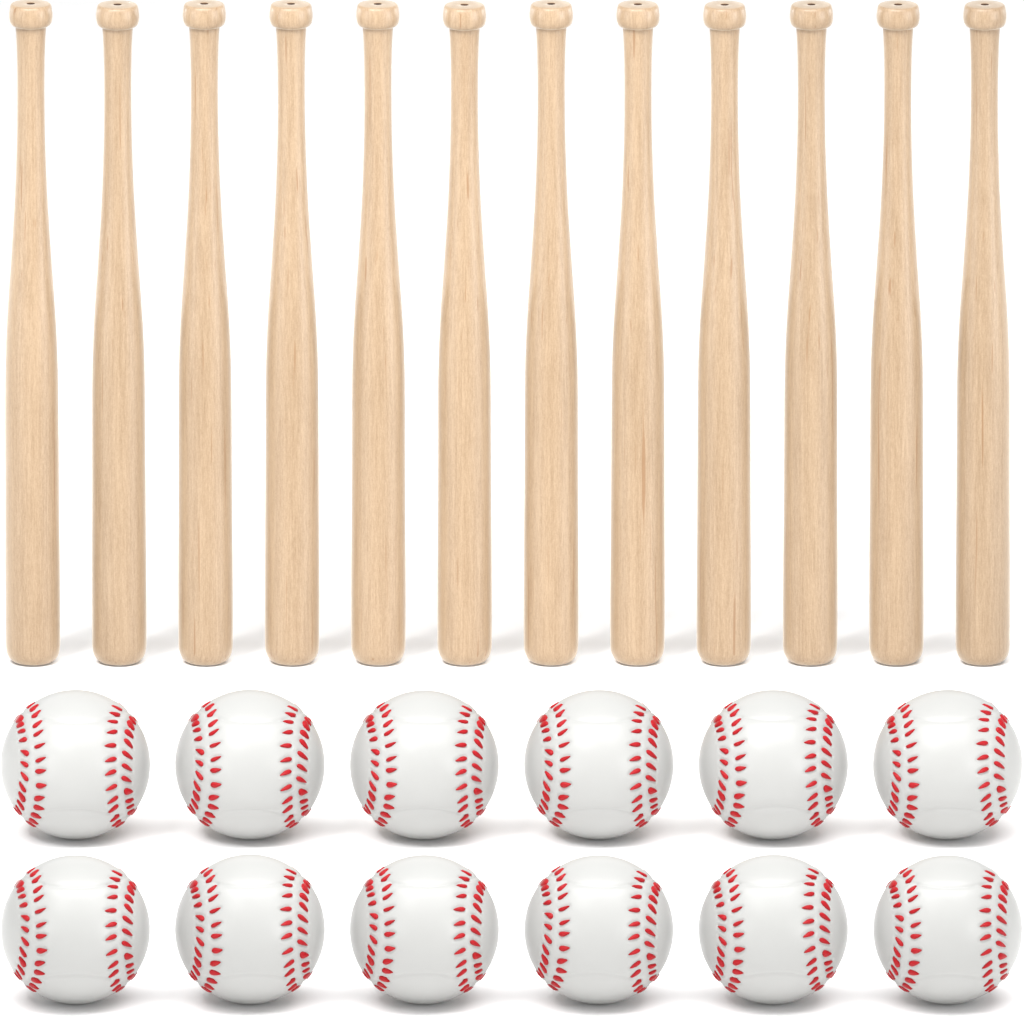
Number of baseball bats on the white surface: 12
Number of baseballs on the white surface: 12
